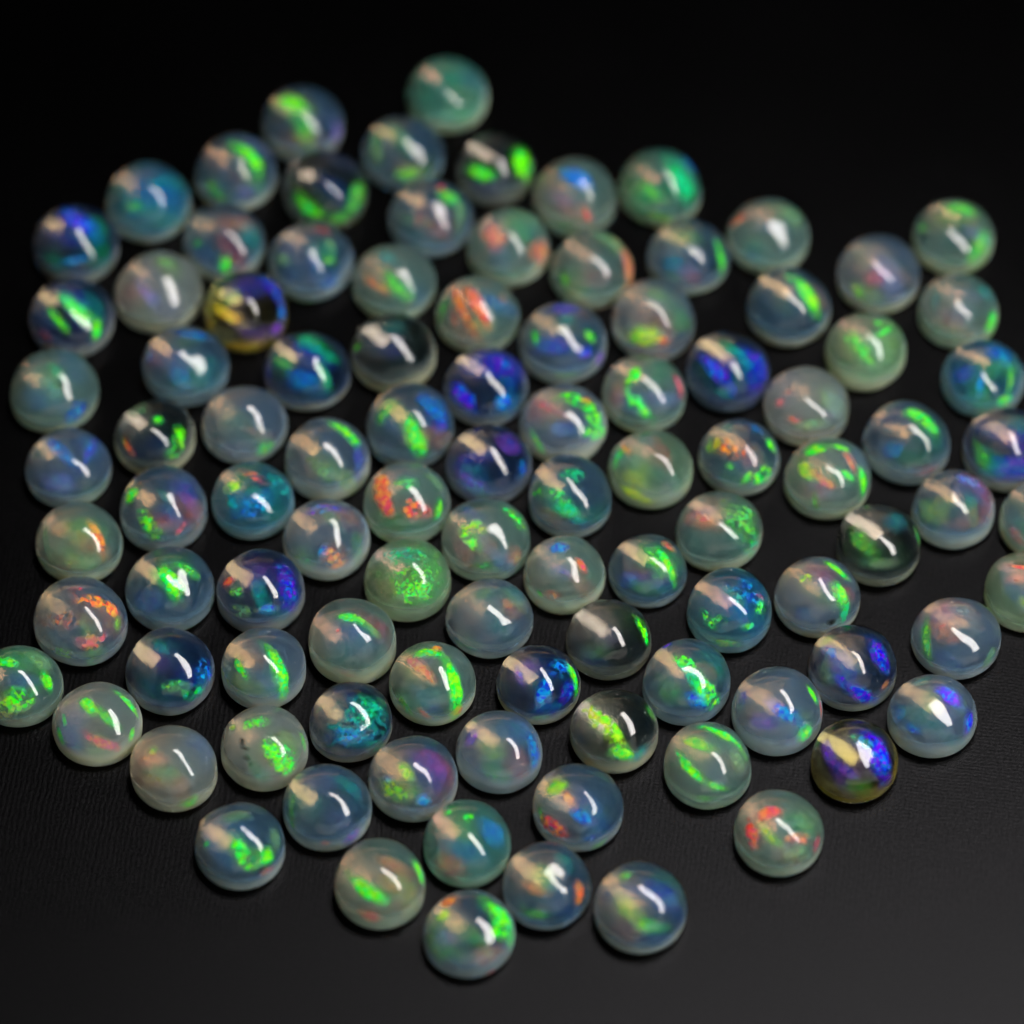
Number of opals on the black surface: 101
